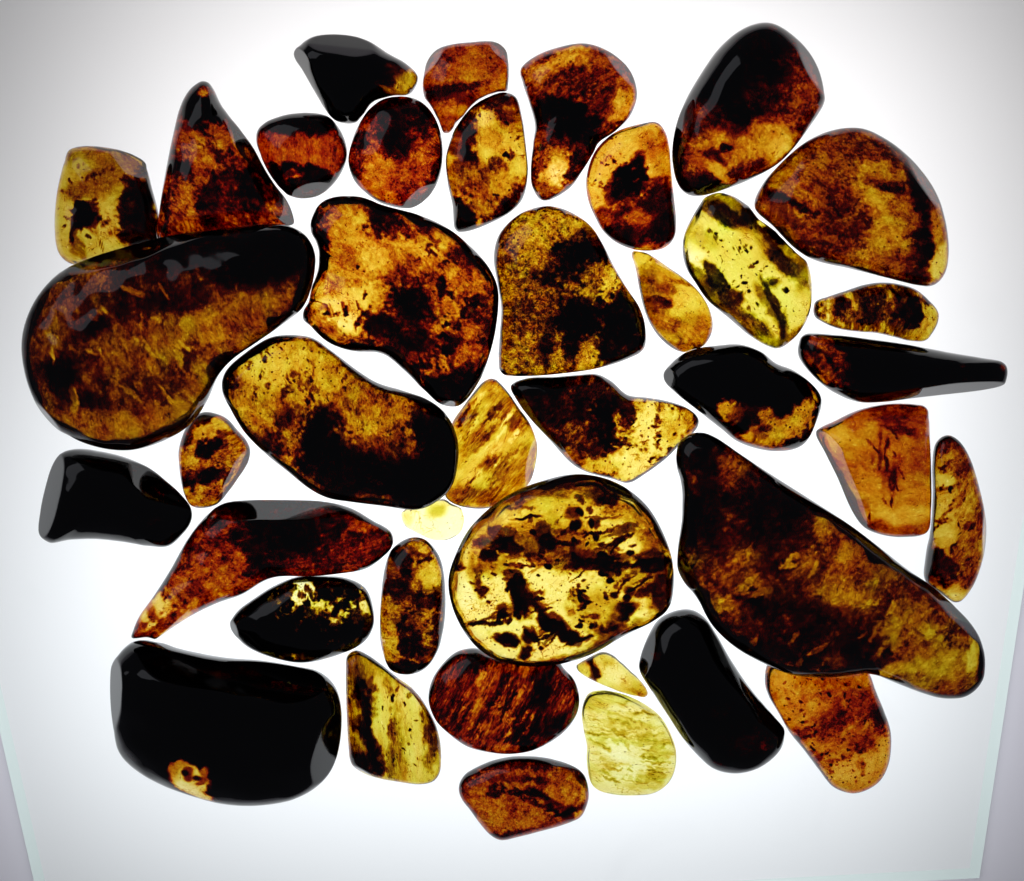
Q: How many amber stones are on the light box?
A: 40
